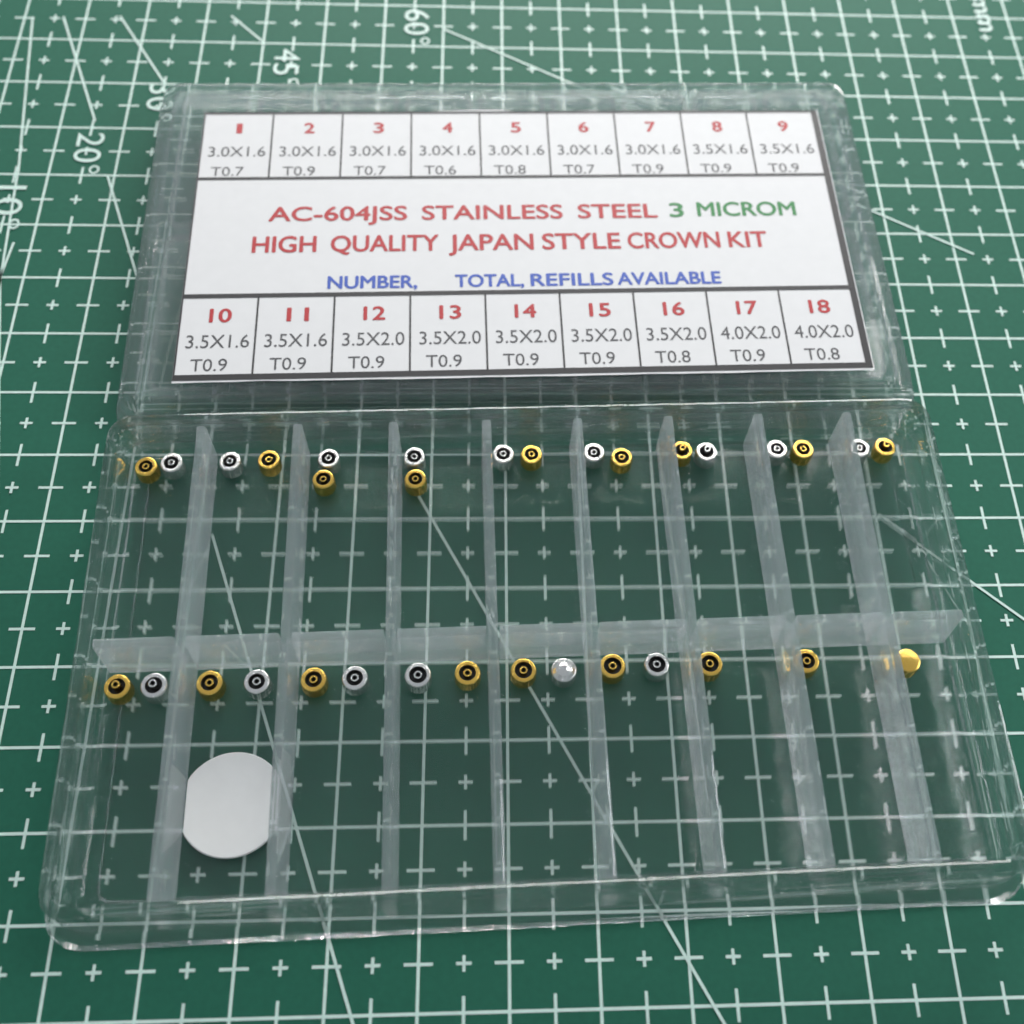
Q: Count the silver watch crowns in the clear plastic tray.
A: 15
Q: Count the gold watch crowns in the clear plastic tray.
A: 18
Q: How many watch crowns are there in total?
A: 33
